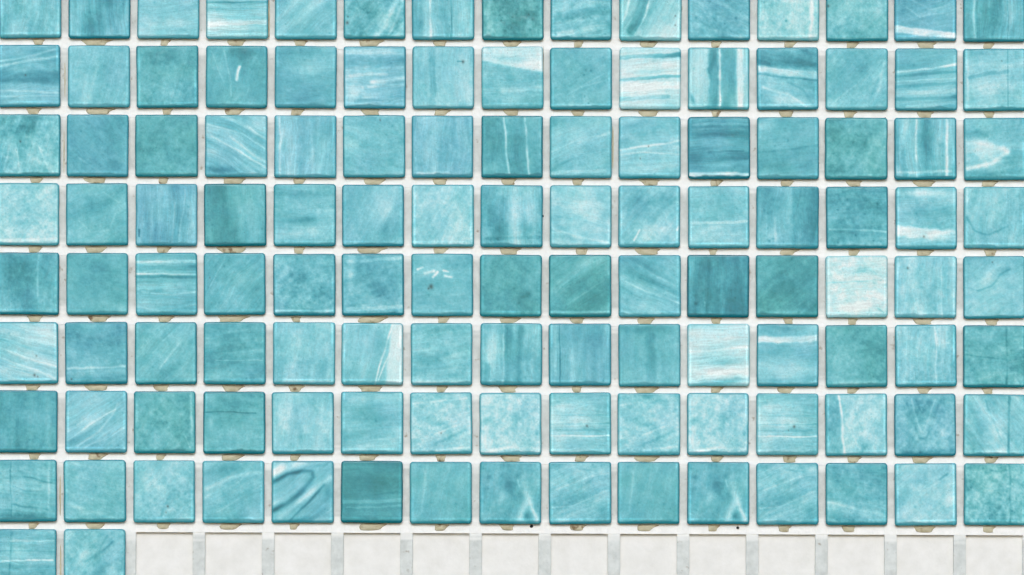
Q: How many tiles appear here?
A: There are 122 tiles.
